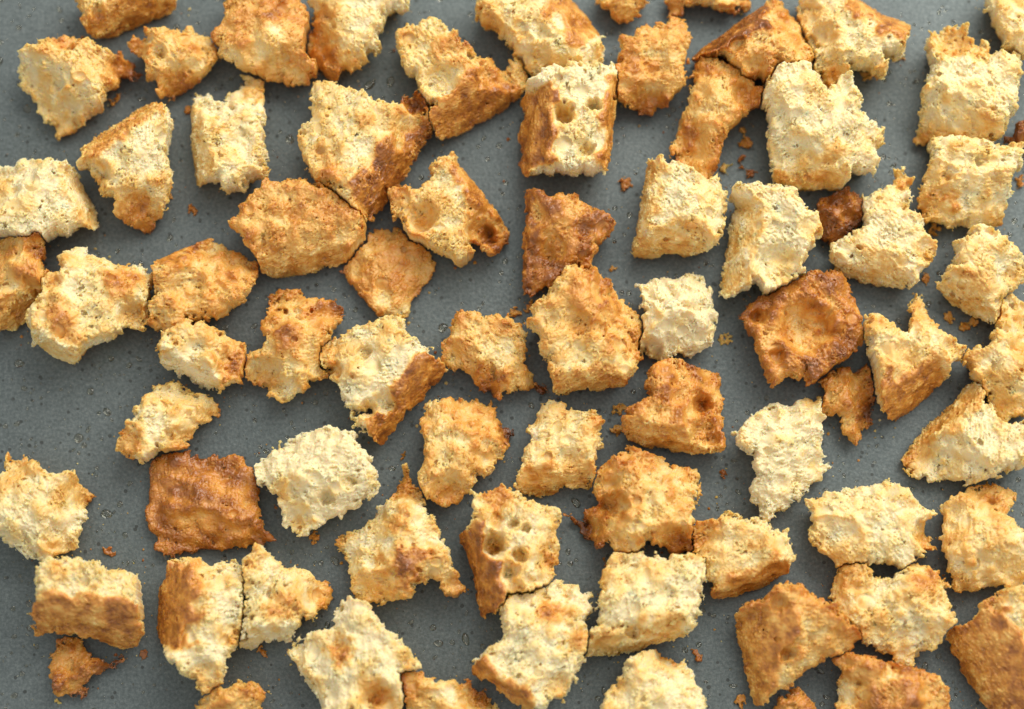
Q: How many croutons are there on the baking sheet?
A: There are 75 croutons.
